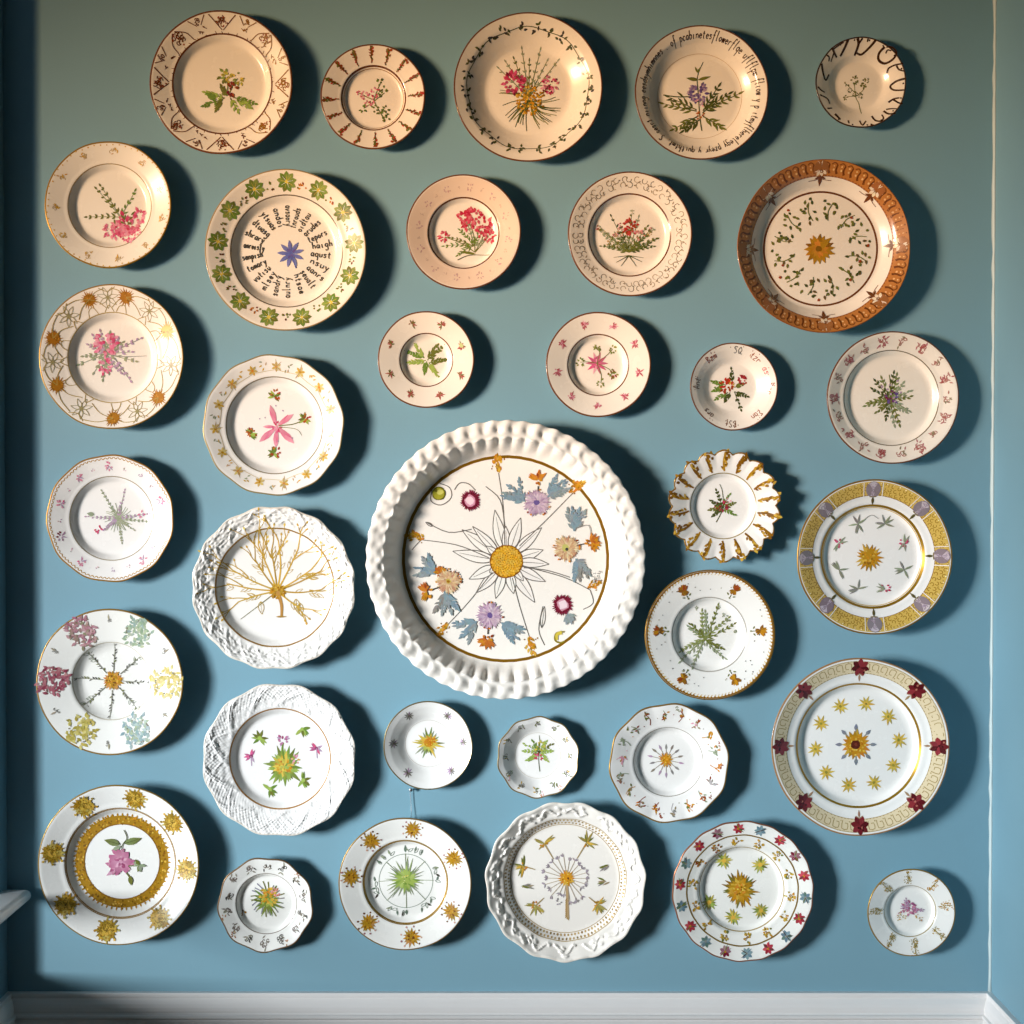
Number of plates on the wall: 34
